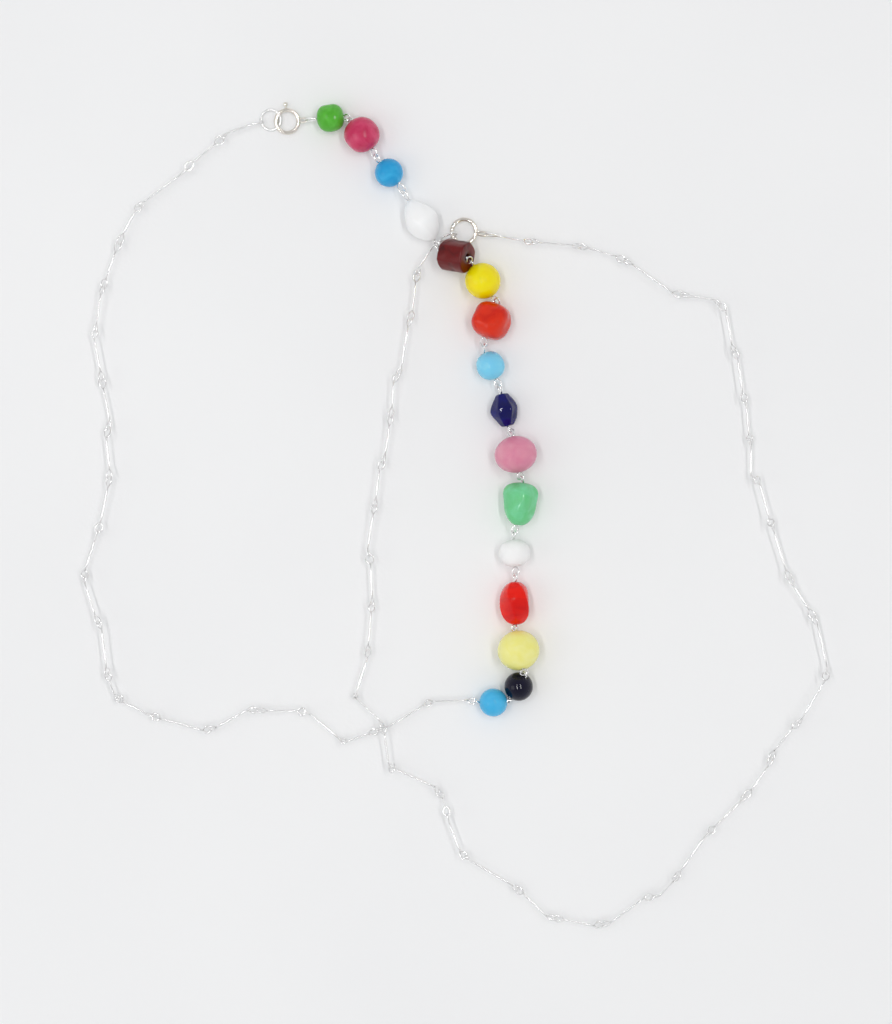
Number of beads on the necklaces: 16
